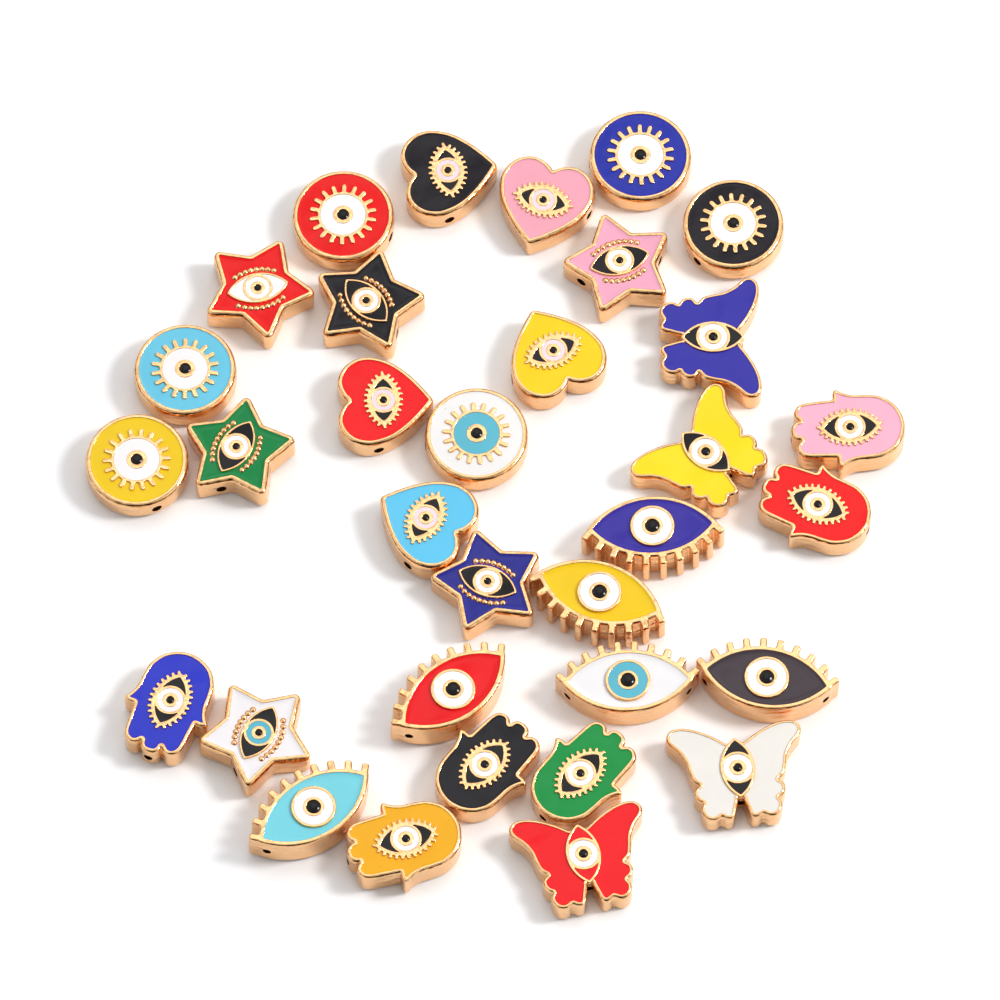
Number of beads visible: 33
